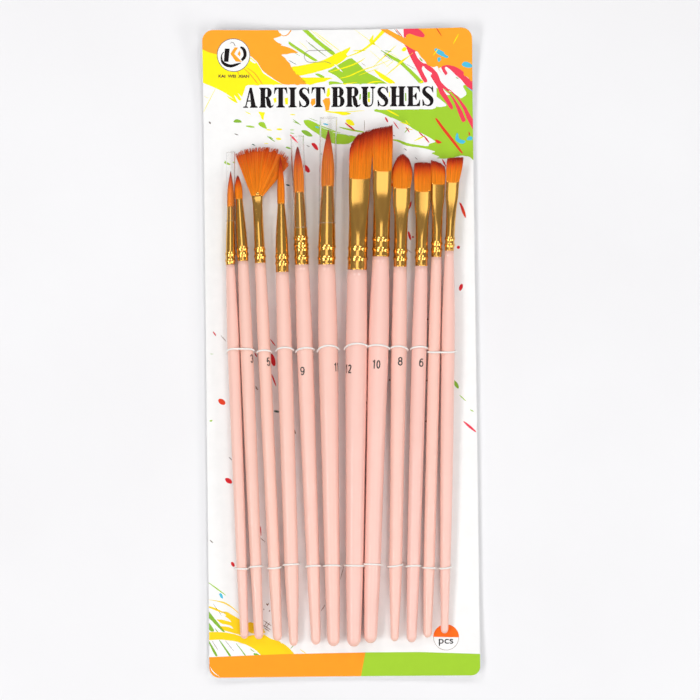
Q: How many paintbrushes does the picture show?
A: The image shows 12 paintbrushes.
